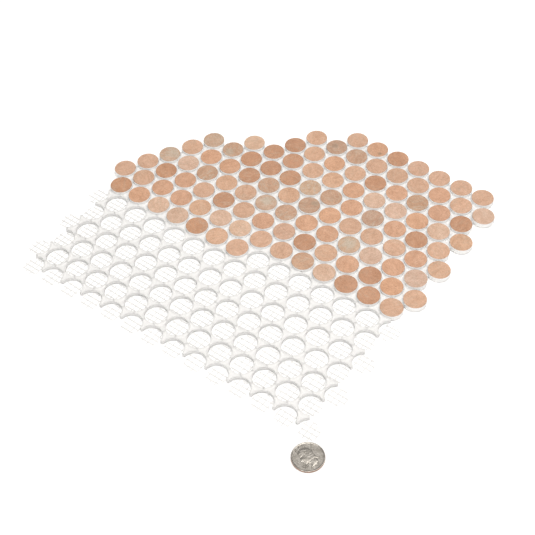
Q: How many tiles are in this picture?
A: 109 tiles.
